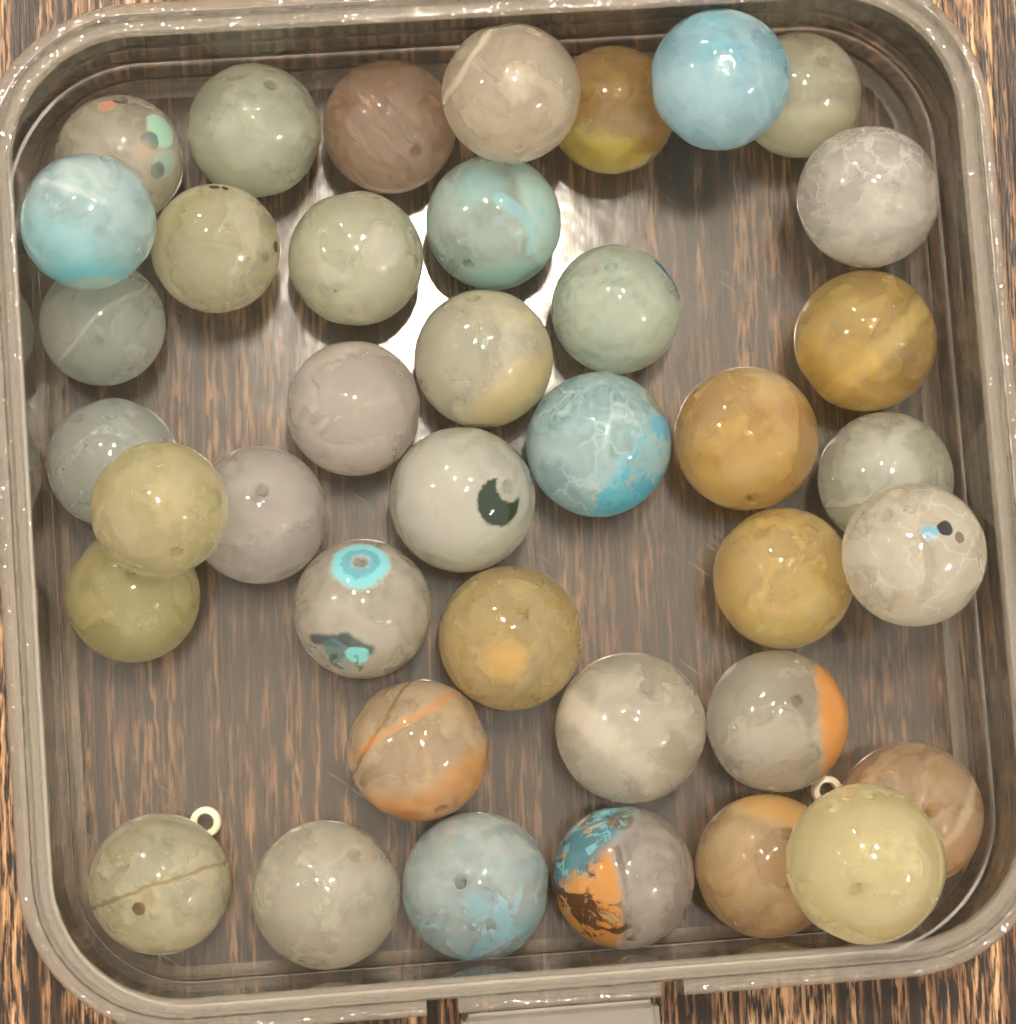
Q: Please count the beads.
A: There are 39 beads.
